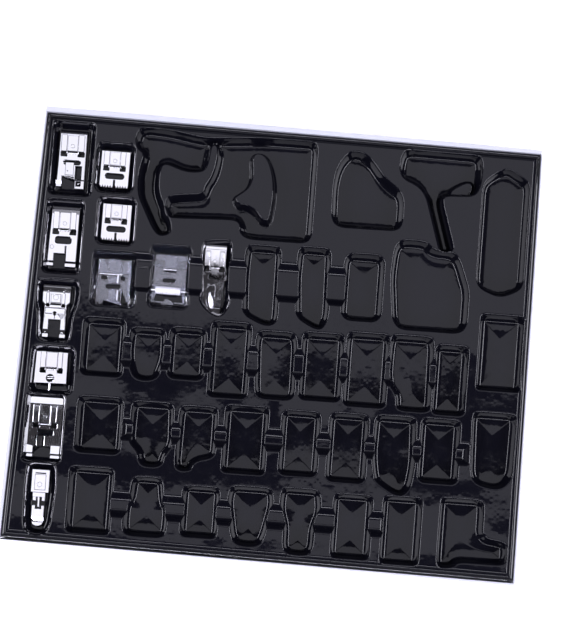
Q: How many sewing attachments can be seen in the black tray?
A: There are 11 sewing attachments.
